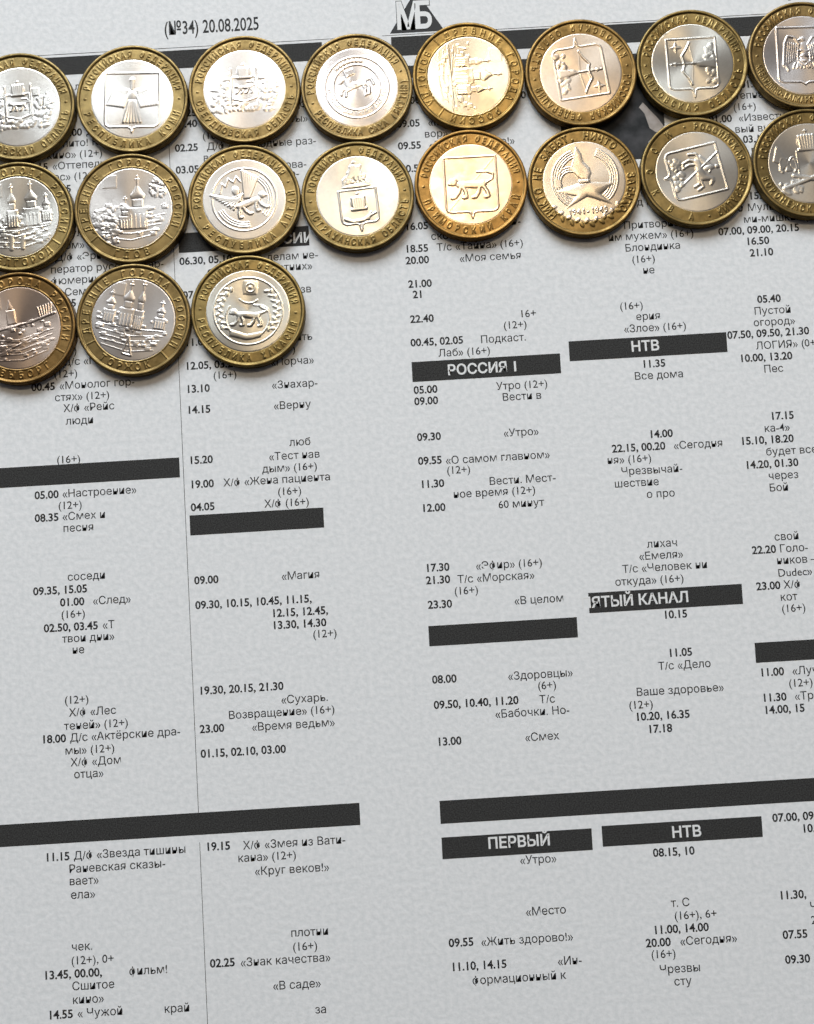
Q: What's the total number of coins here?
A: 19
